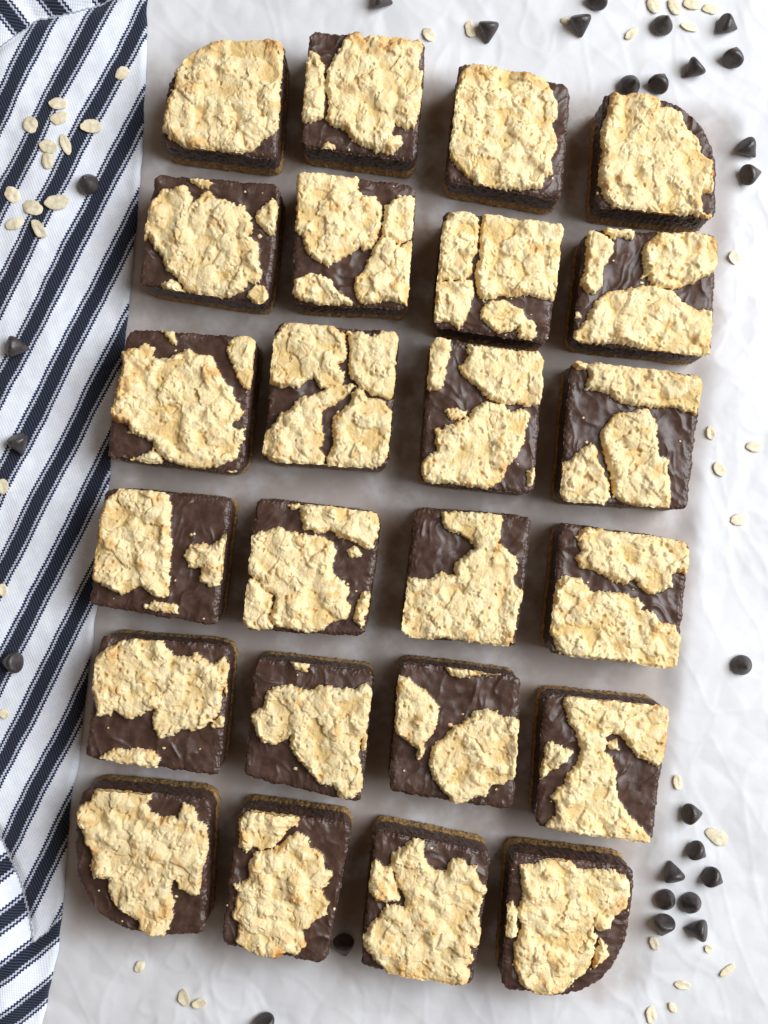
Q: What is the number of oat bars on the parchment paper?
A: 24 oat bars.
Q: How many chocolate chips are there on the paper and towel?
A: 27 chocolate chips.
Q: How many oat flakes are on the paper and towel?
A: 41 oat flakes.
